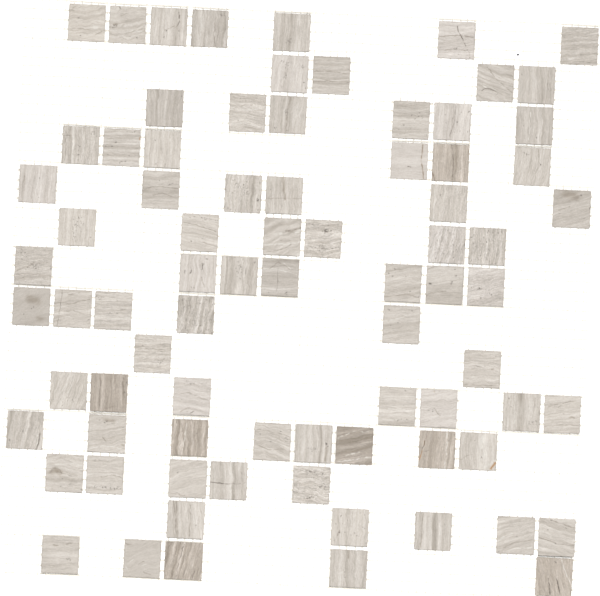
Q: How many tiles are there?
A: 79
